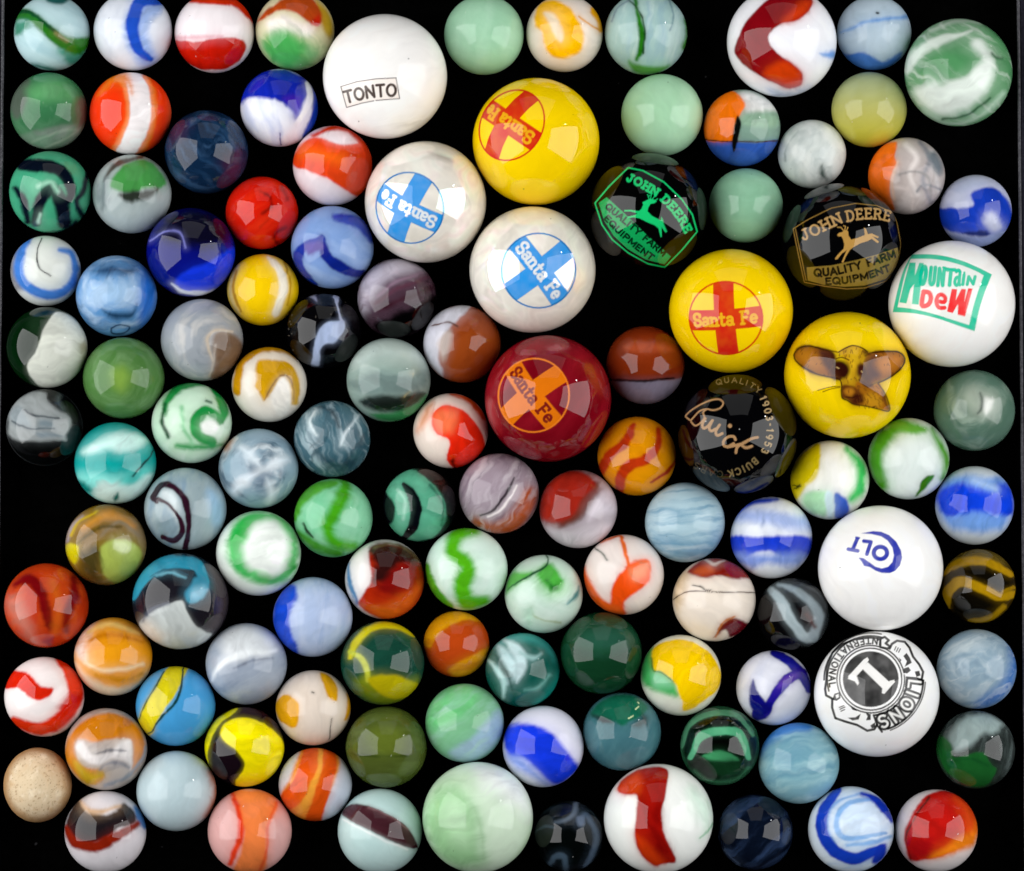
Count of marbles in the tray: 115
